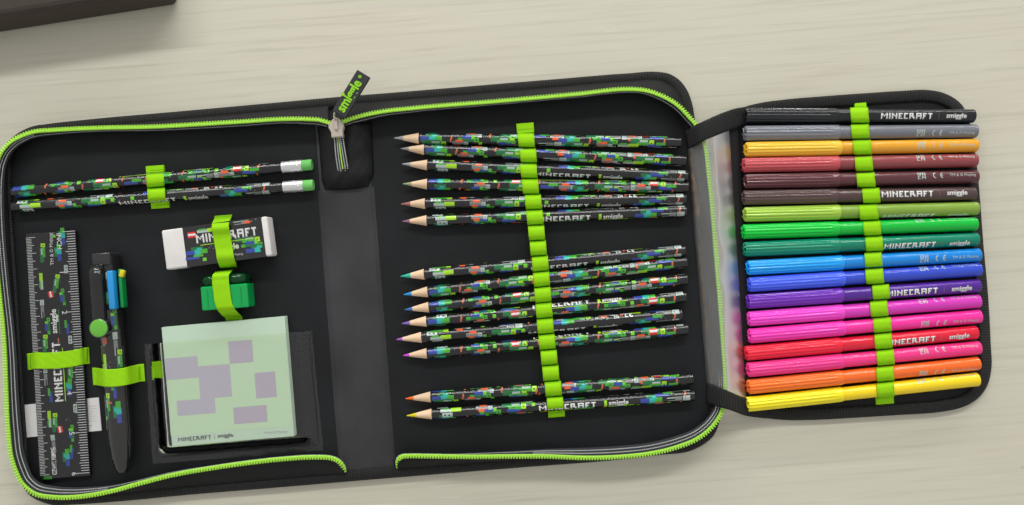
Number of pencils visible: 16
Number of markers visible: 18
